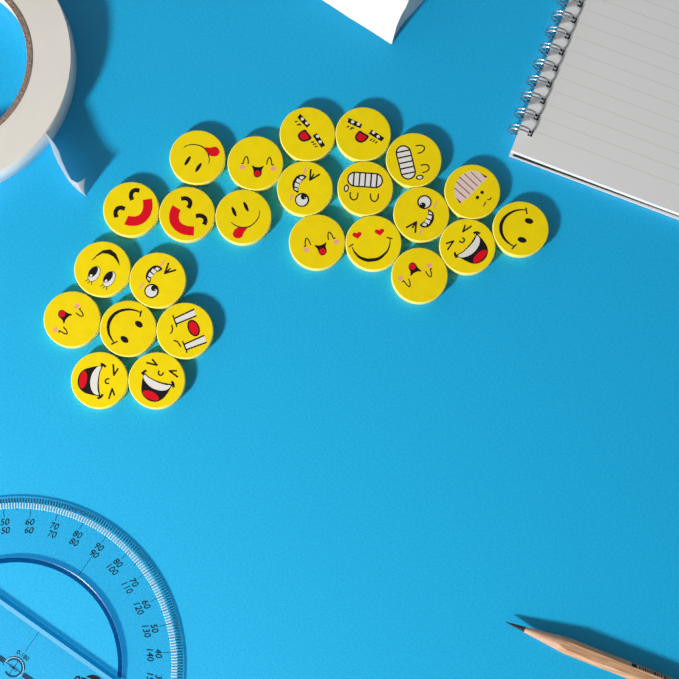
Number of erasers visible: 24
